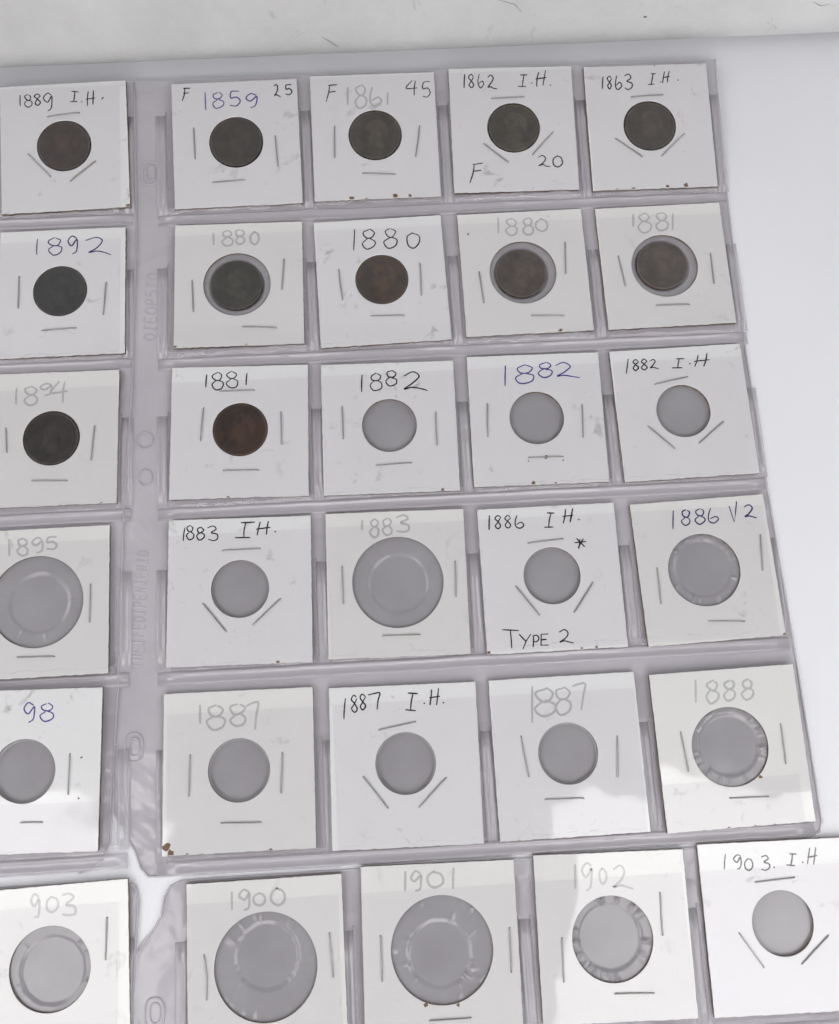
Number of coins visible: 12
